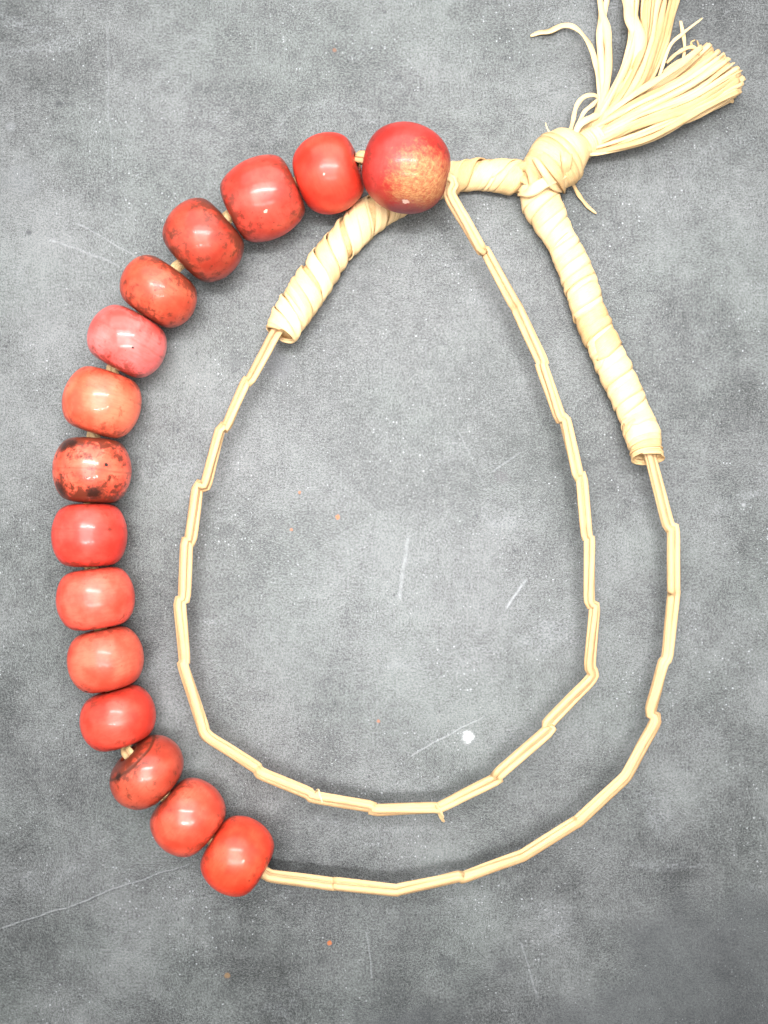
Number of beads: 15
